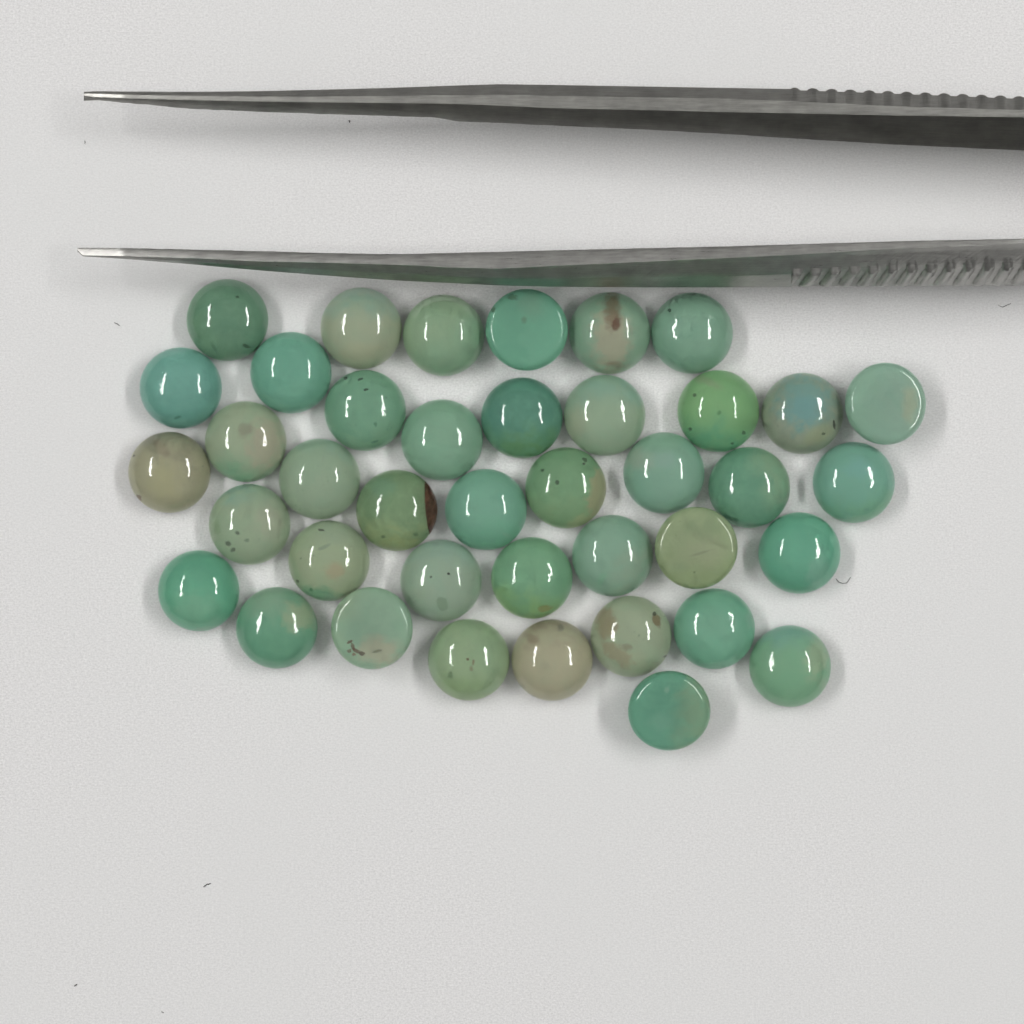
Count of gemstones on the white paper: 40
